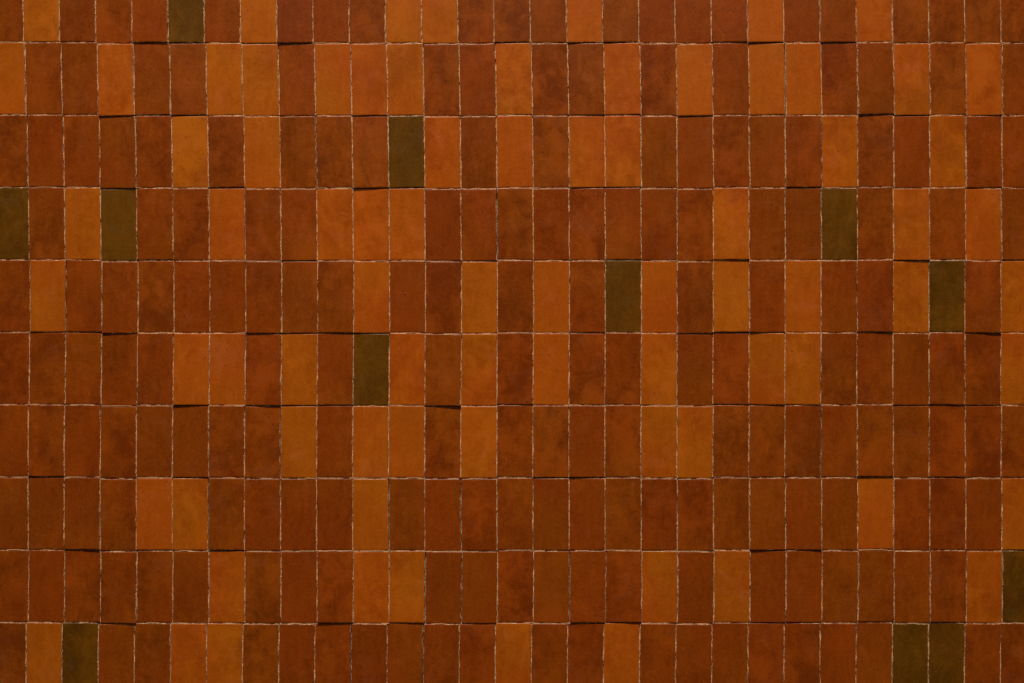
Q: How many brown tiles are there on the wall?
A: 200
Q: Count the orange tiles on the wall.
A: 78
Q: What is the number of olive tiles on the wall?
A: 12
